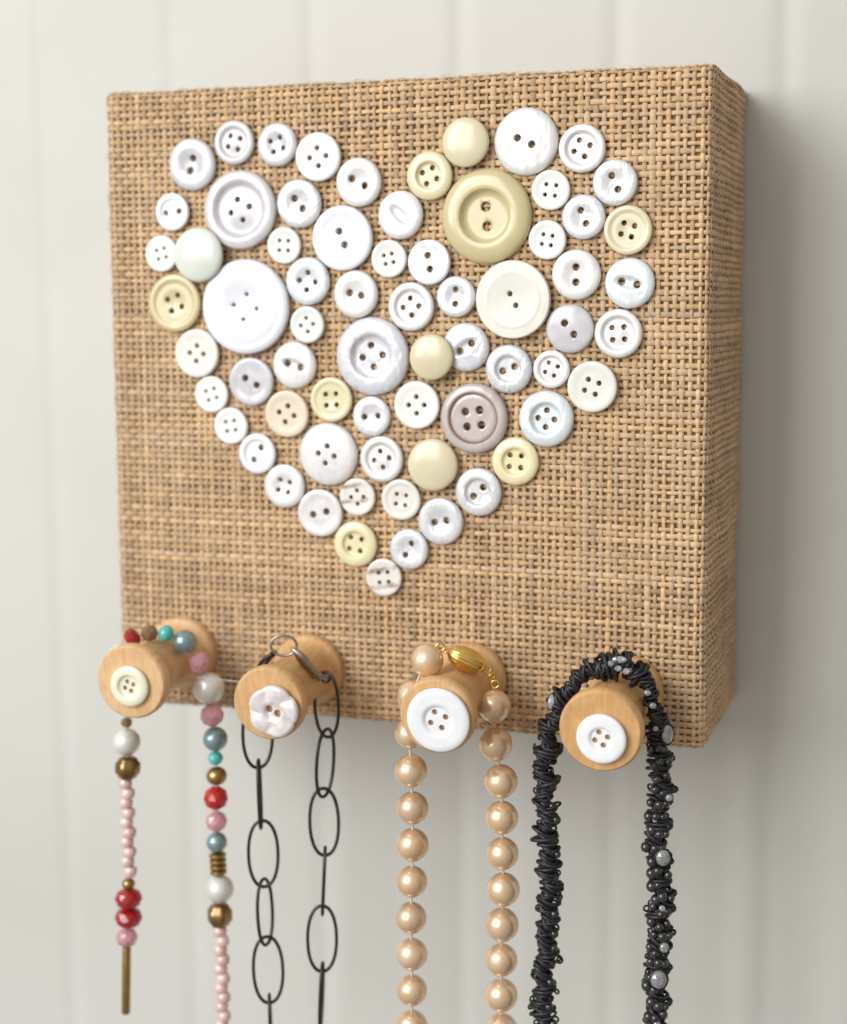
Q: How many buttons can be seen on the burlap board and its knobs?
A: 72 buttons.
